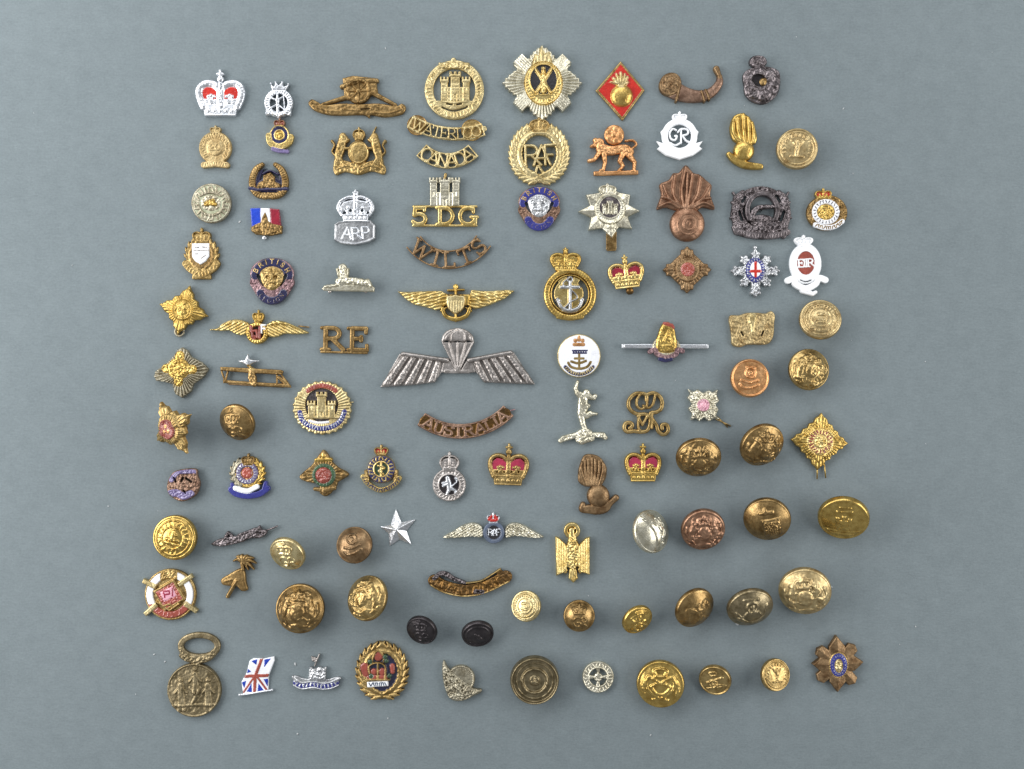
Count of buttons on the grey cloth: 28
